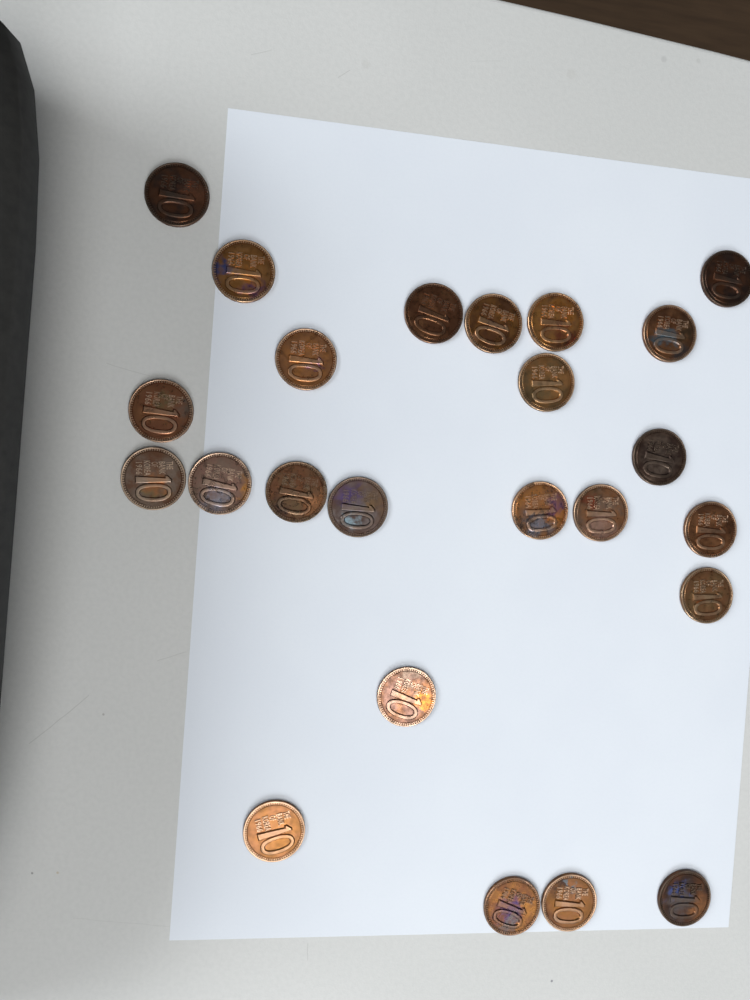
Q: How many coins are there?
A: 24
